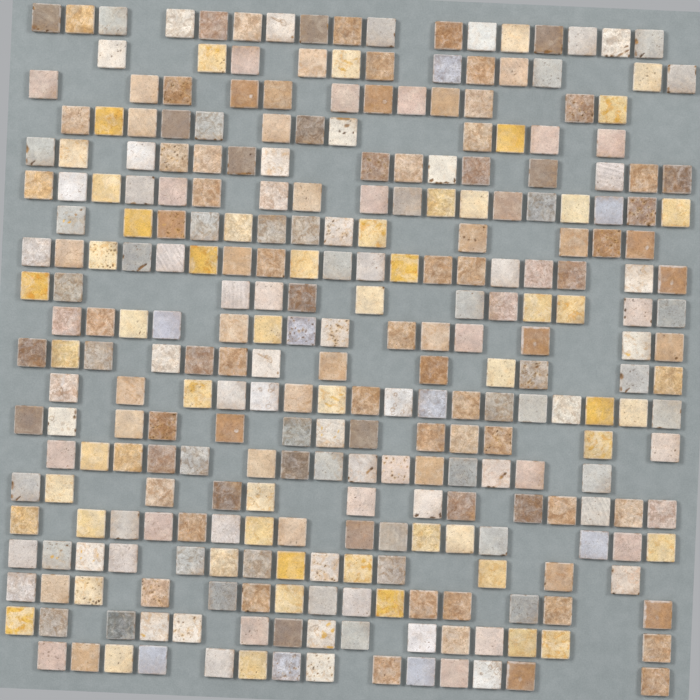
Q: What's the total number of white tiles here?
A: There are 56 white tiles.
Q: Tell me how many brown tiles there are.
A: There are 122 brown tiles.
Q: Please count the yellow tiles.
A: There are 58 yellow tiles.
